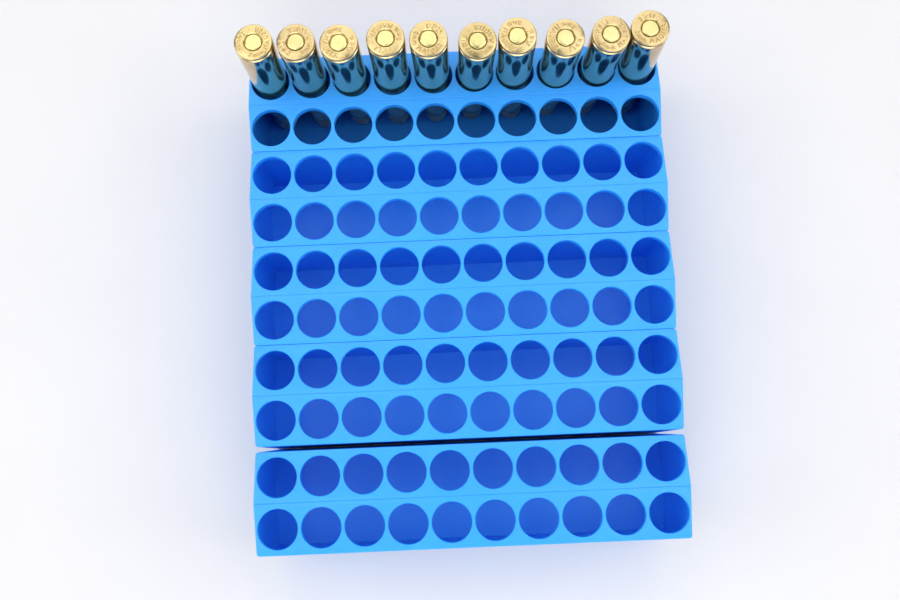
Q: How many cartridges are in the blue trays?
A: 10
